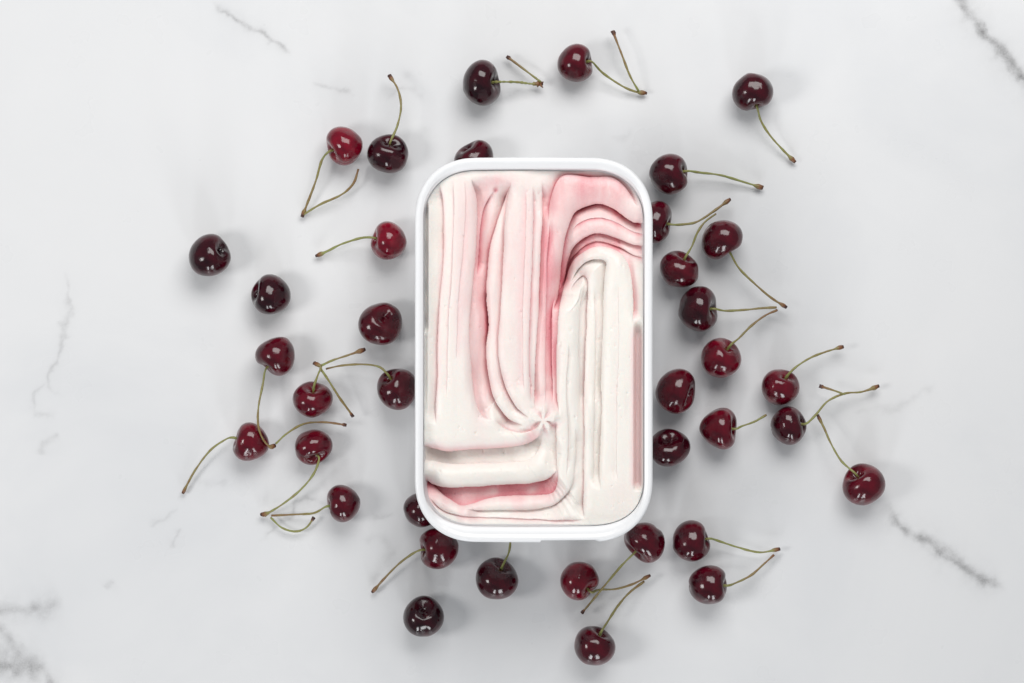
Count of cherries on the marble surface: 37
